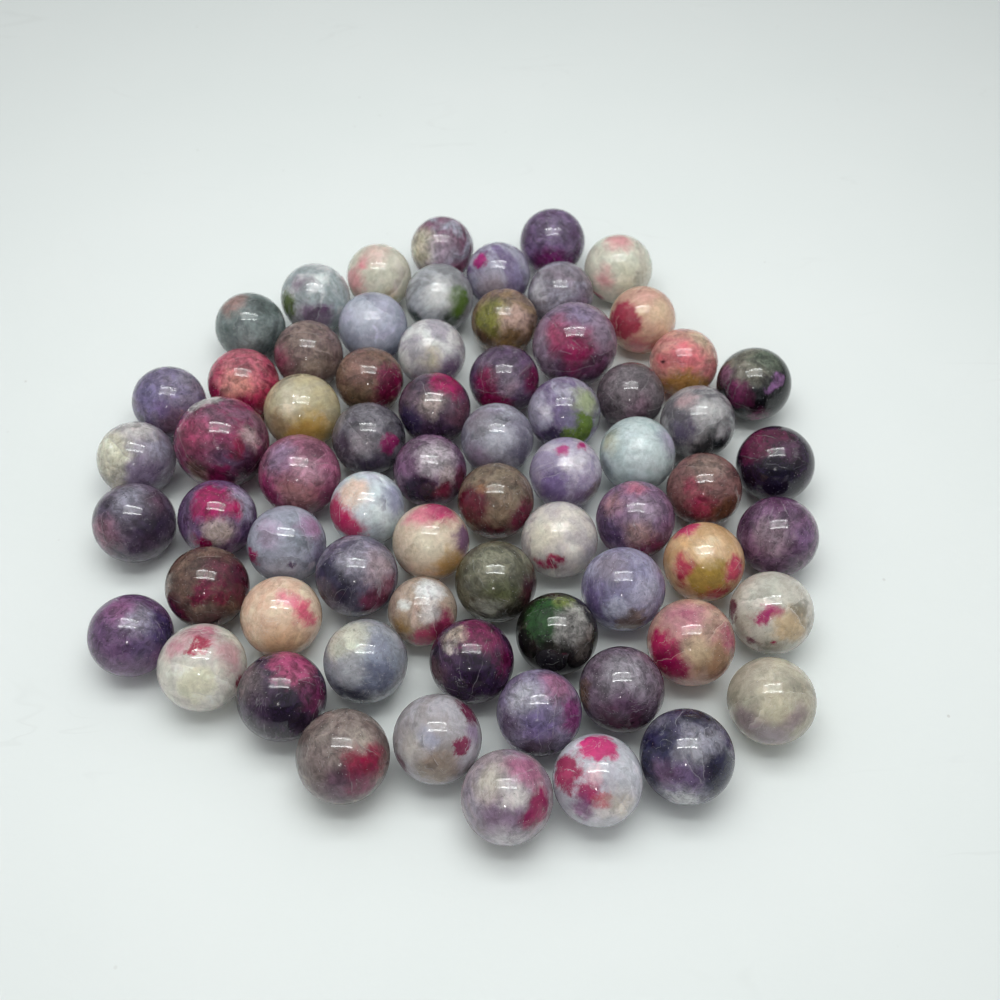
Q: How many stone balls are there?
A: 68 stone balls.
